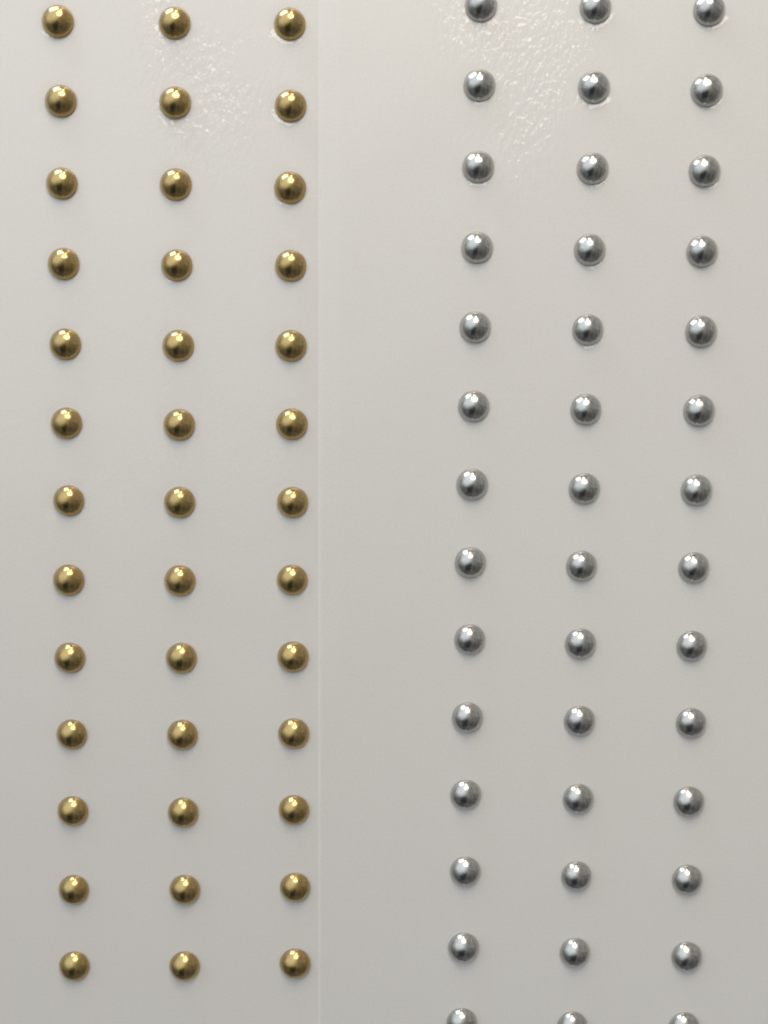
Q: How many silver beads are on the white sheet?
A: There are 42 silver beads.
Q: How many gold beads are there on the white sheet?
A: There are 39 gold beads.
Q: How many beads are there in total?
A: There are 81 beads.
